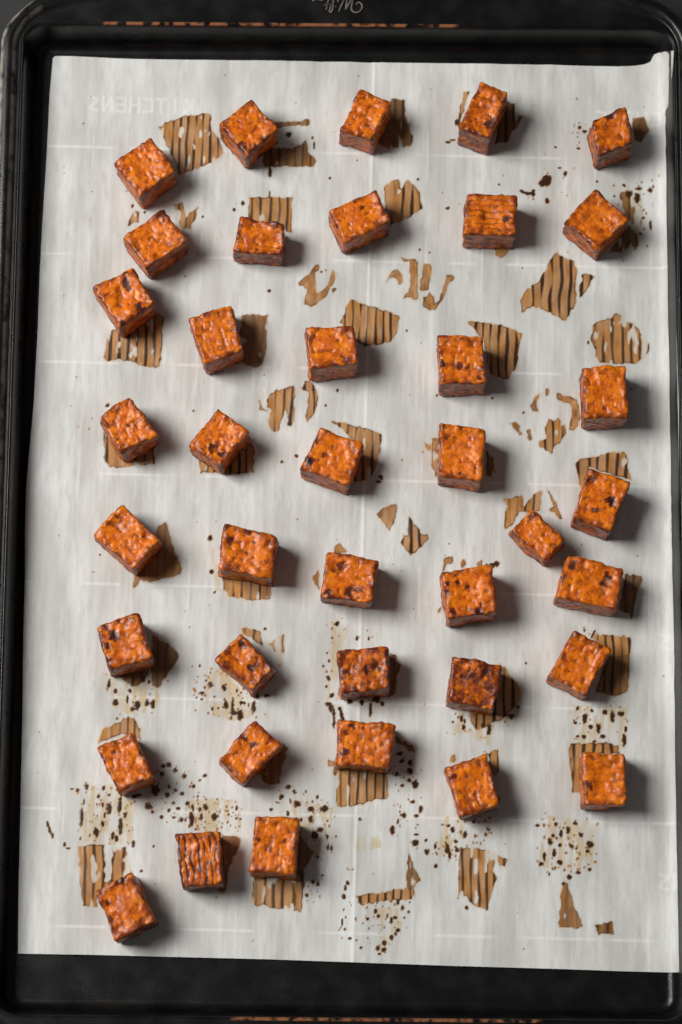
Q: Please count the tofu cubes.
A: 39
